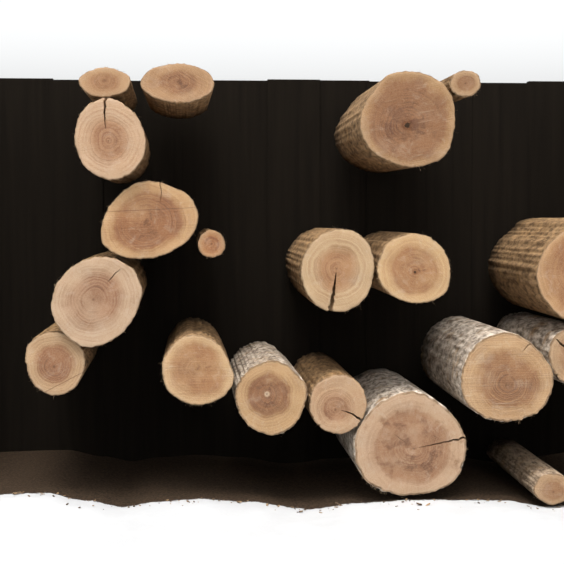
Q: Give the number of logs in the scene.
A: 19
